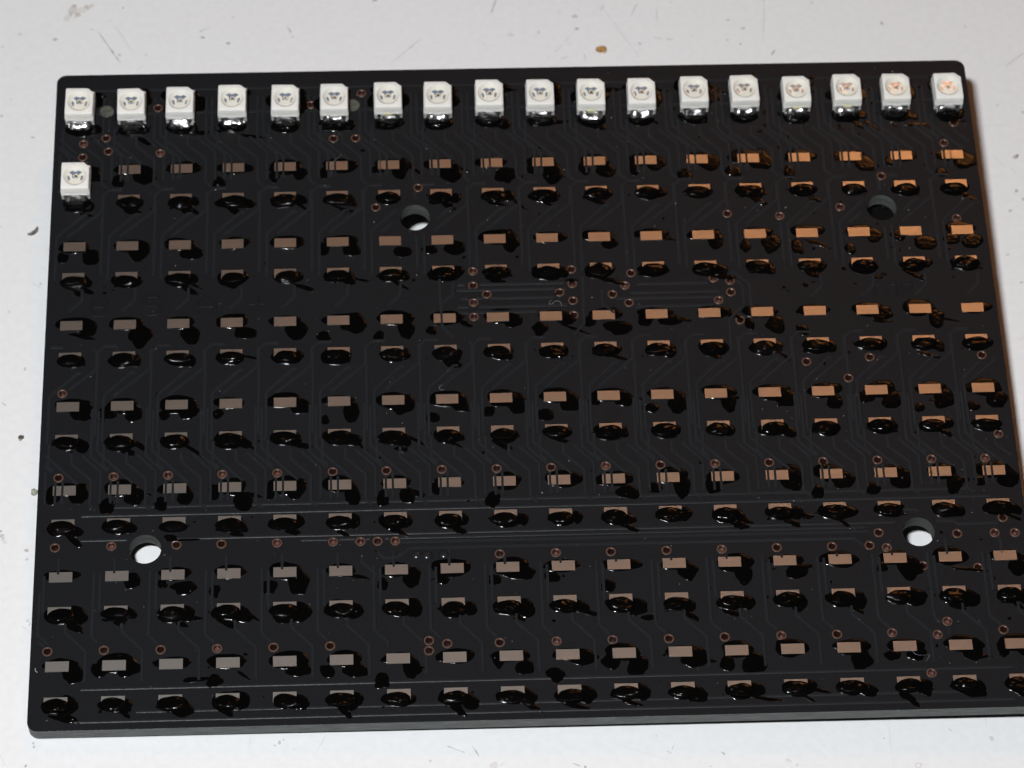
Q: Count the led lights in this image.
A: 19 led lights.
